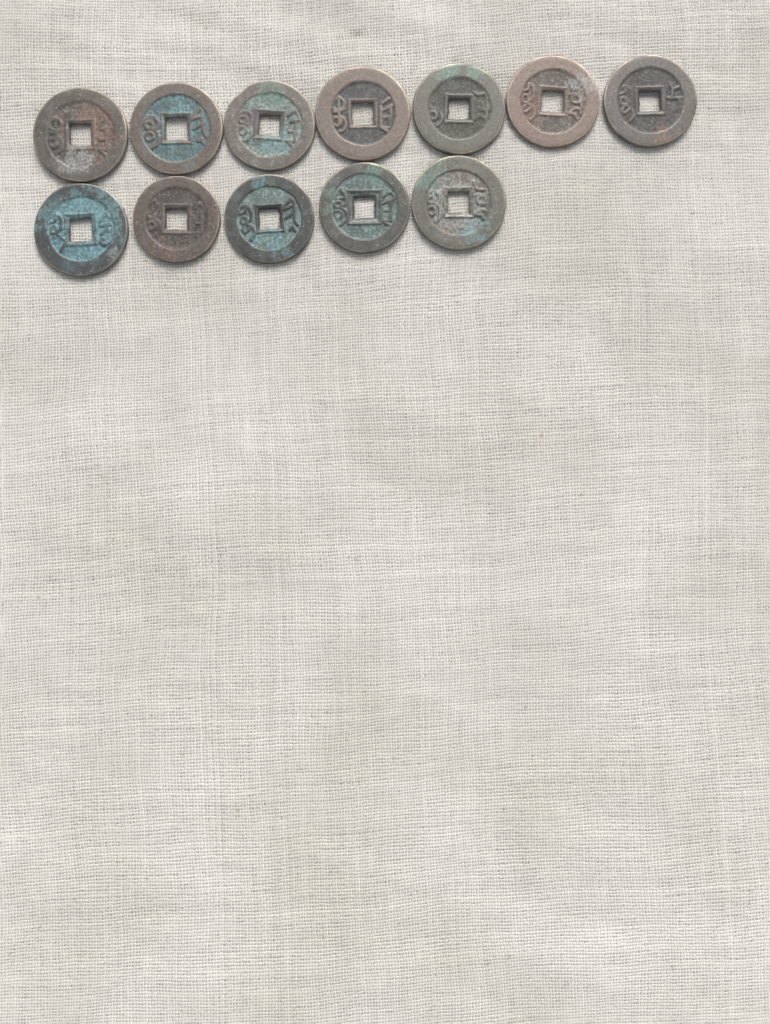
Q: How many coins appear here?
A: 12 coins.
